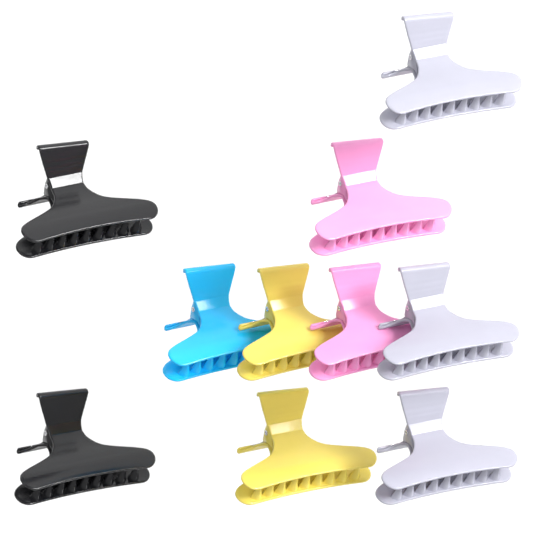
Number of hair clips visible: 10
